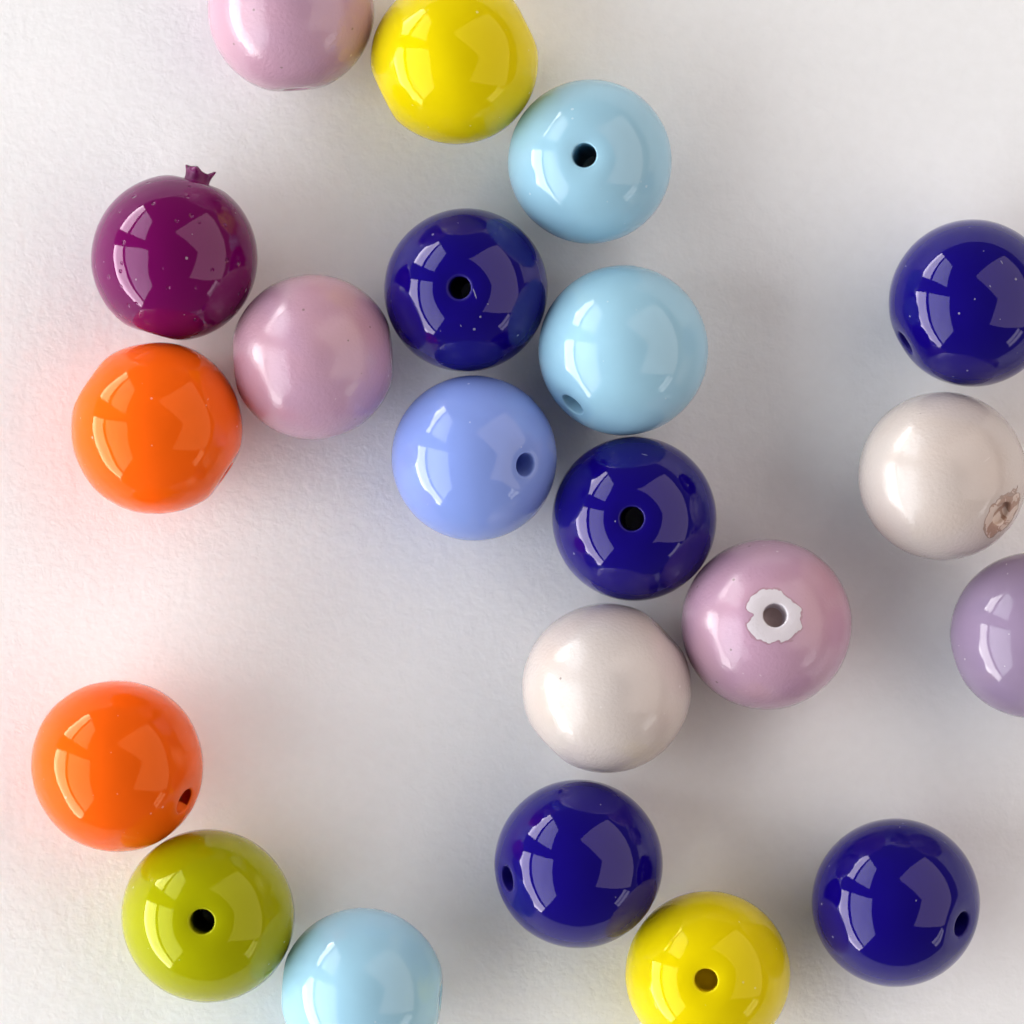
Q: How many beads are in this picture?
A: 21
